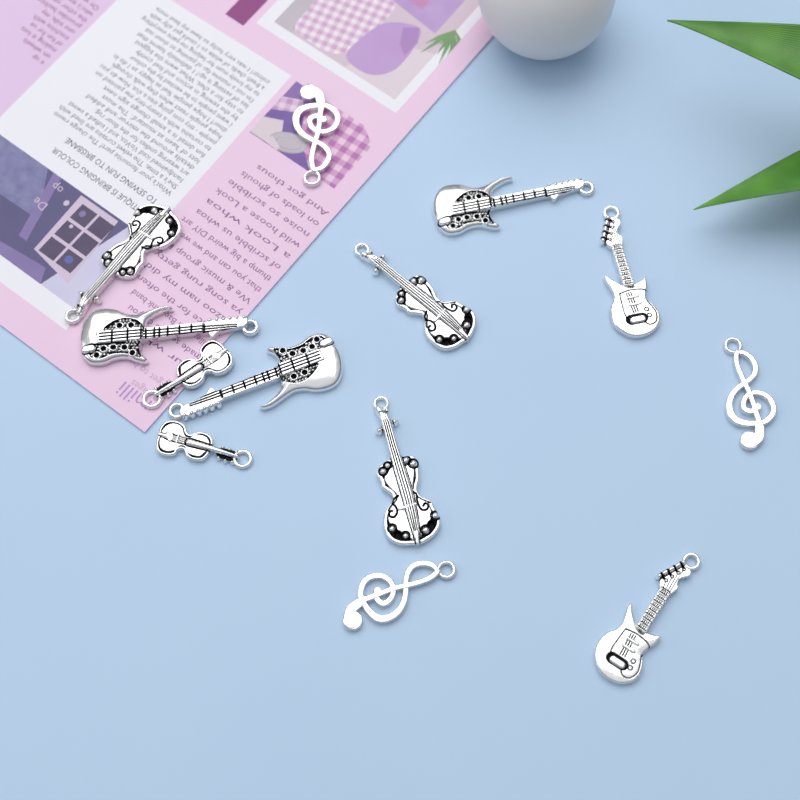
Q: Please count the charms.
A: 13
